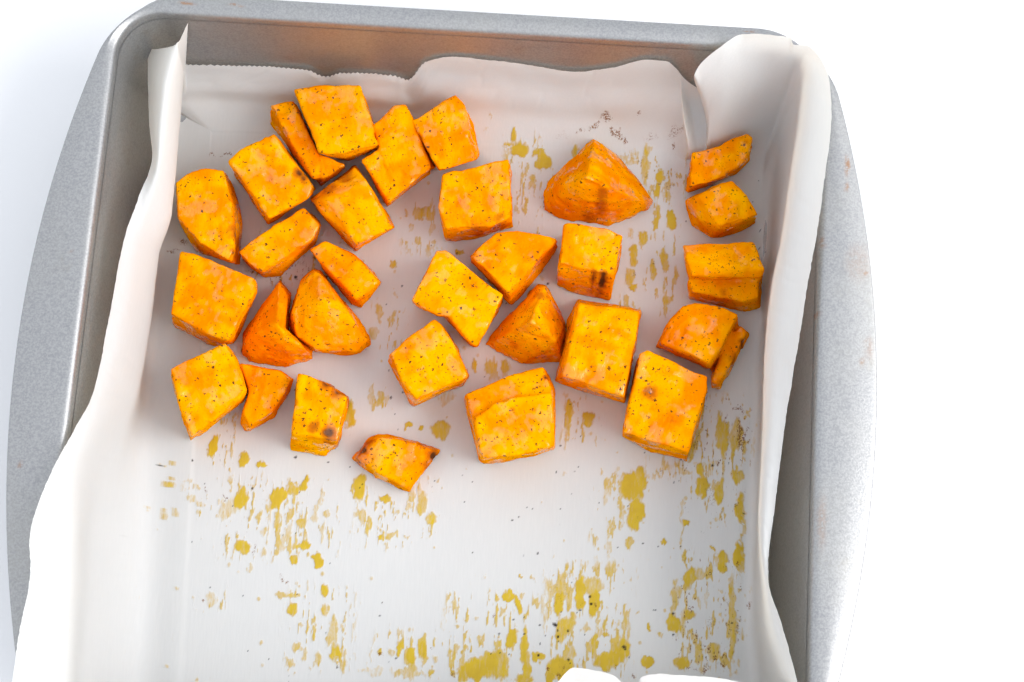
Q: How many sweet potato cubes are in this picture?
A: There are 30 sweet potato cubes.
